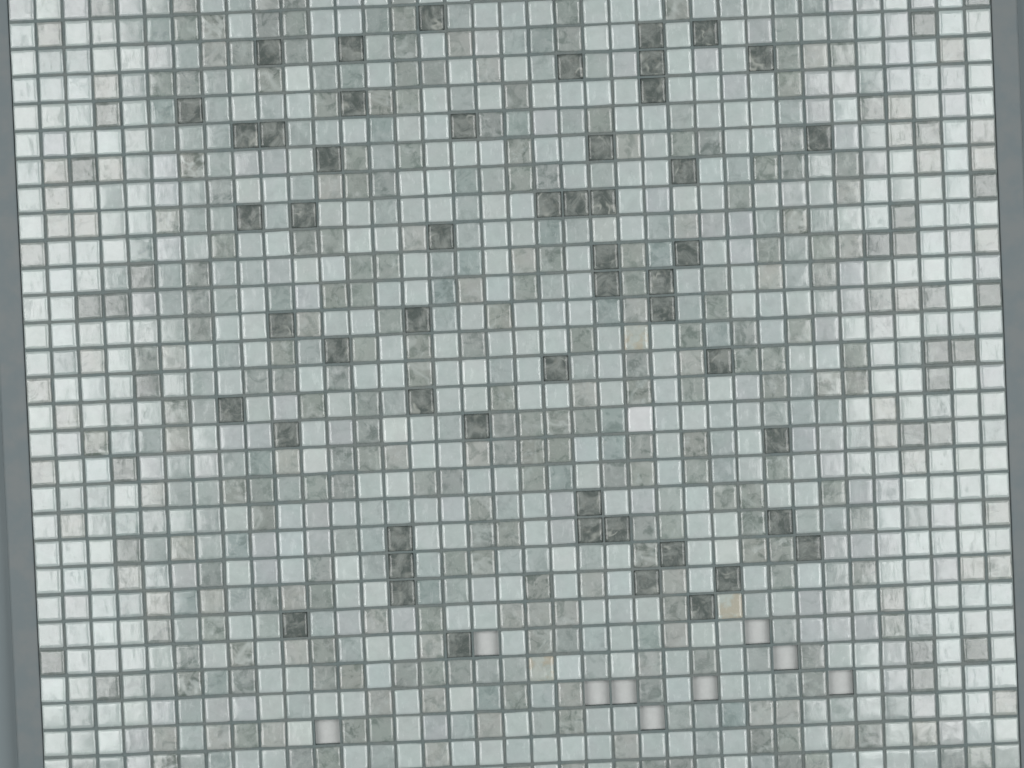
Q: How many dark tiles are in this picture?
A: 53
